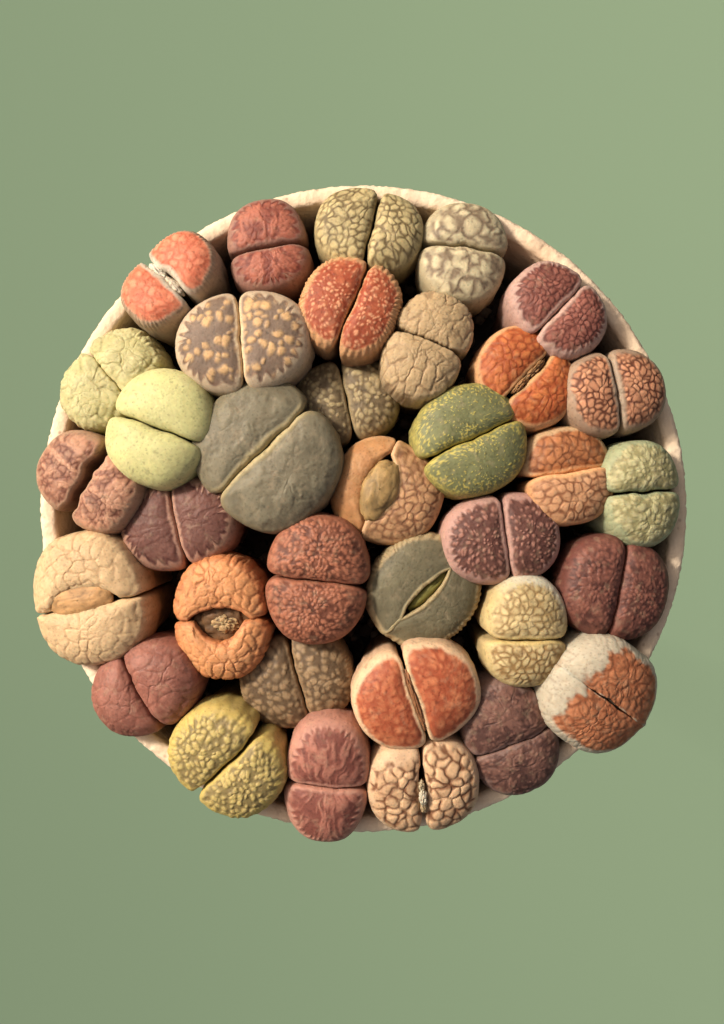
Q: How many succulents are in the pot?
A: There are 35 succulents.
